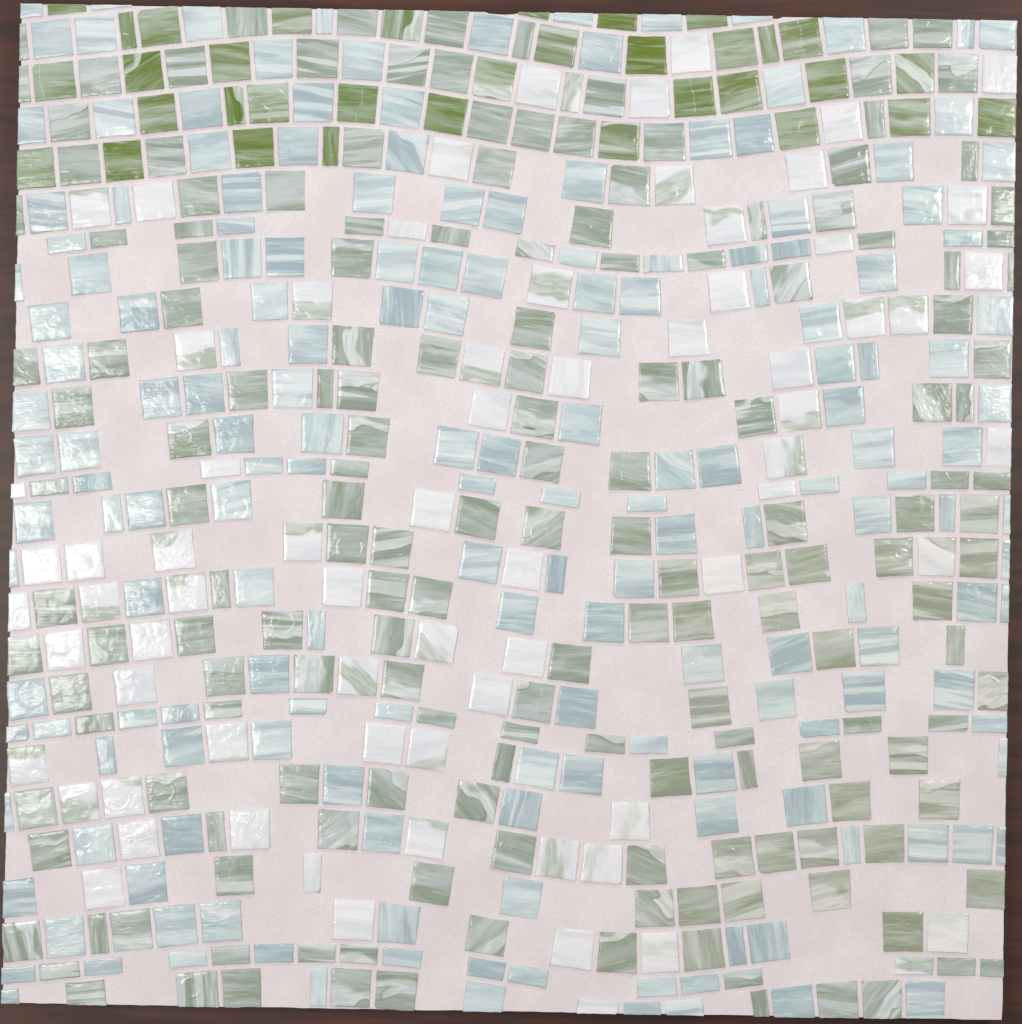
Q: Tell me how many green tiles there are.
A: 34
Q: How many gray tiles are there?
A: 173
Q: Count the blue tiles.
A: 180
